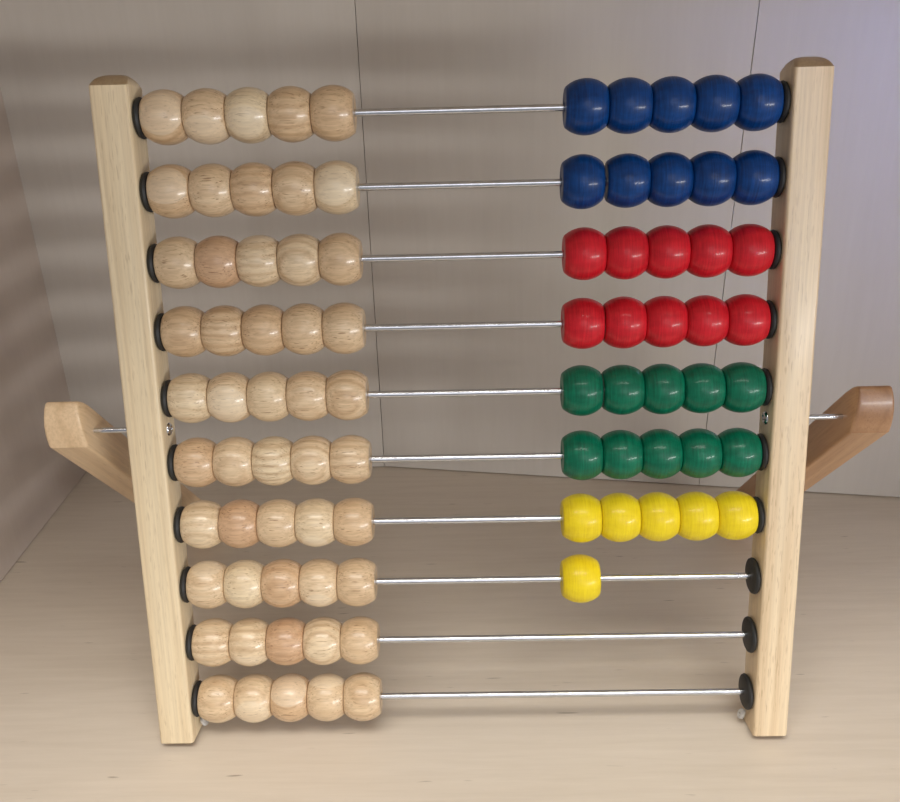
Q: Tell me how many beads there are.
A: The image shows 86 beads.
